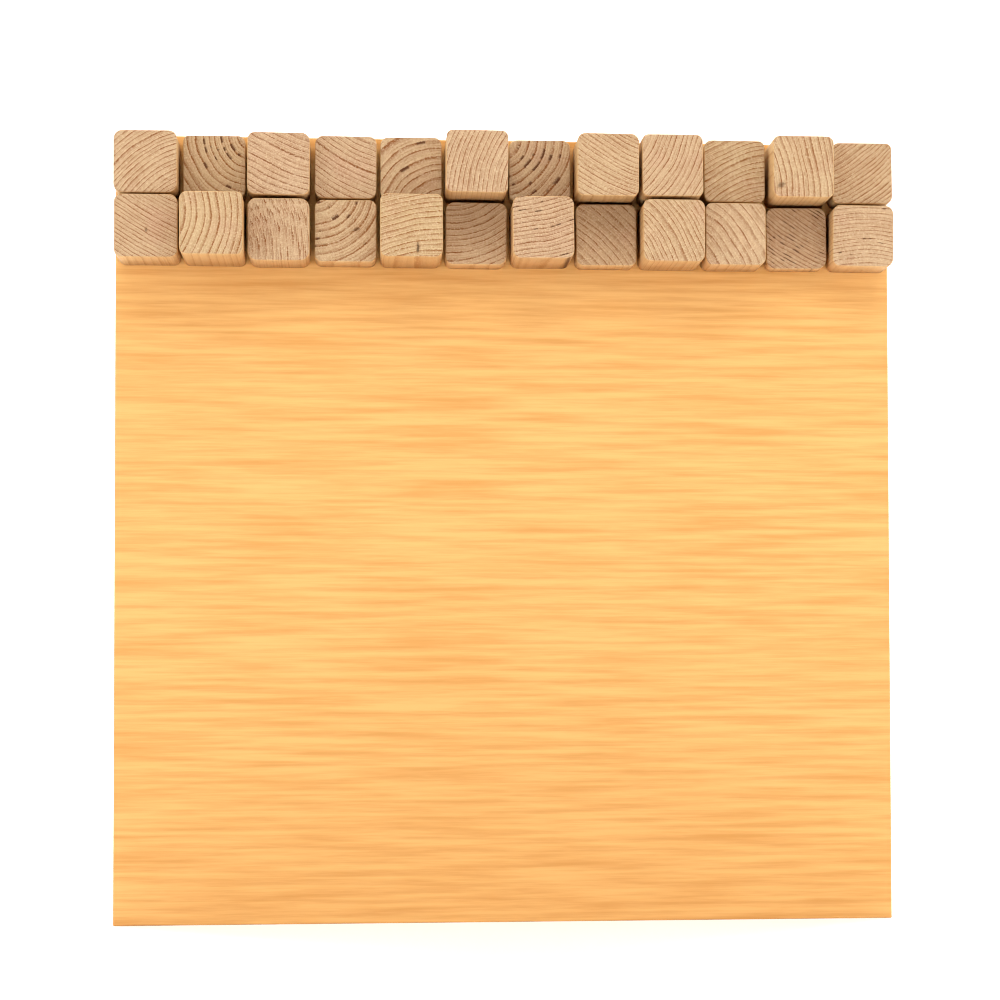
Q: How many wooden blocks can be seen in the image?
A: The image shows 24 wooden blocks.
